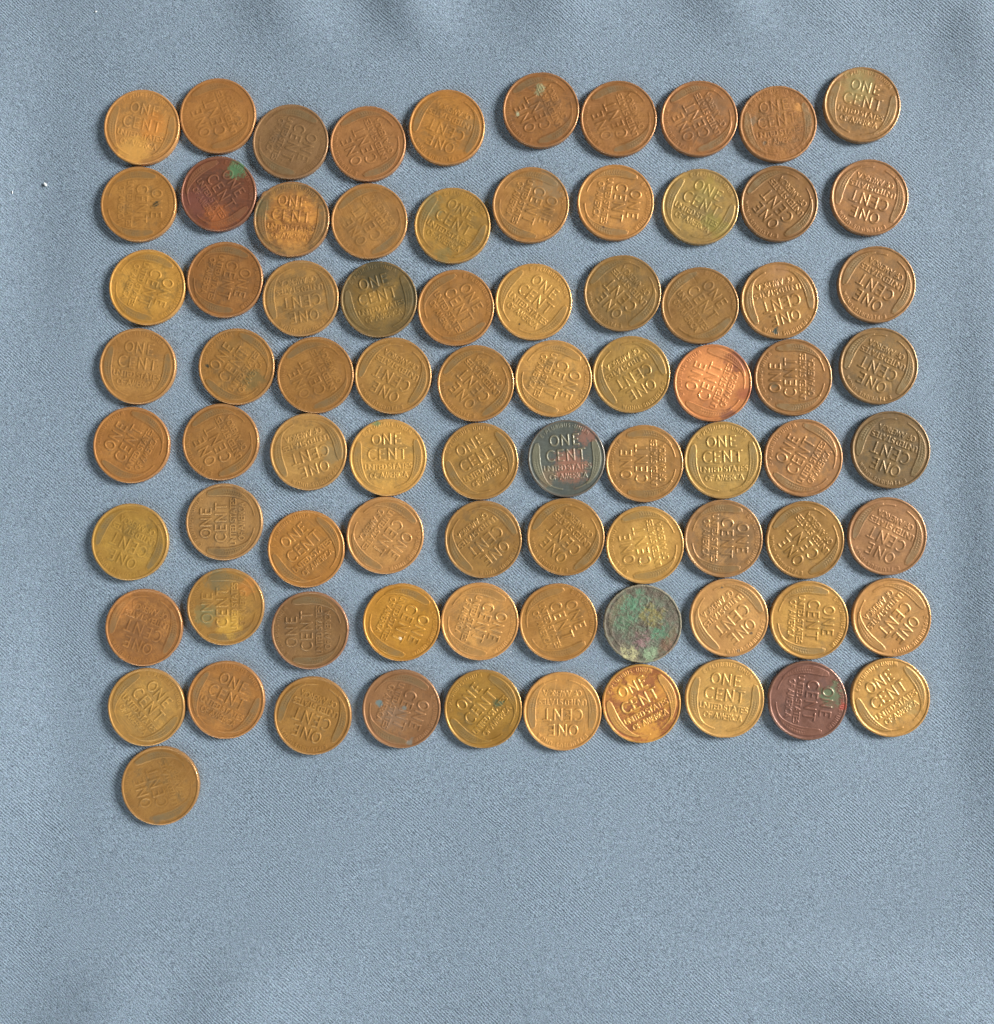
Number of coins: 81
